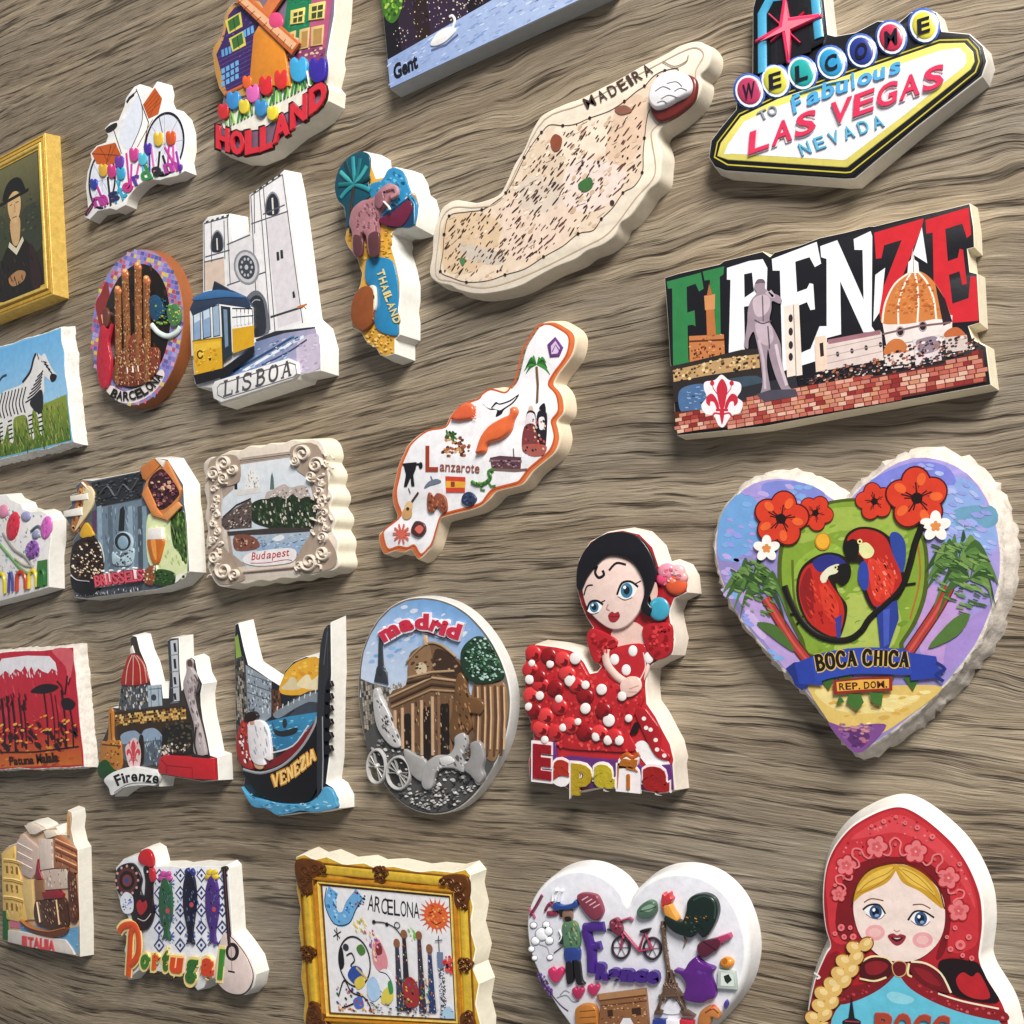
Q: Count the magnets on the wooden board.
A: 26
